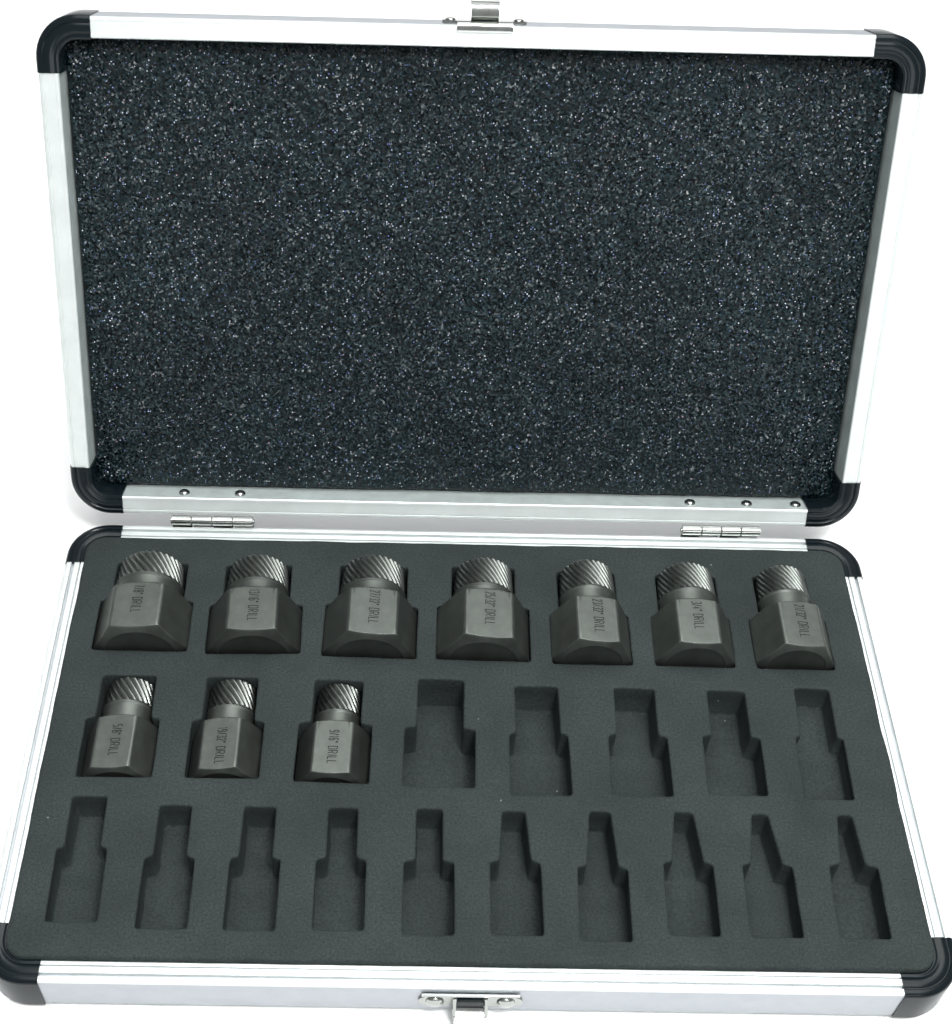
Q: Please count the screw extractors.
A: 10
